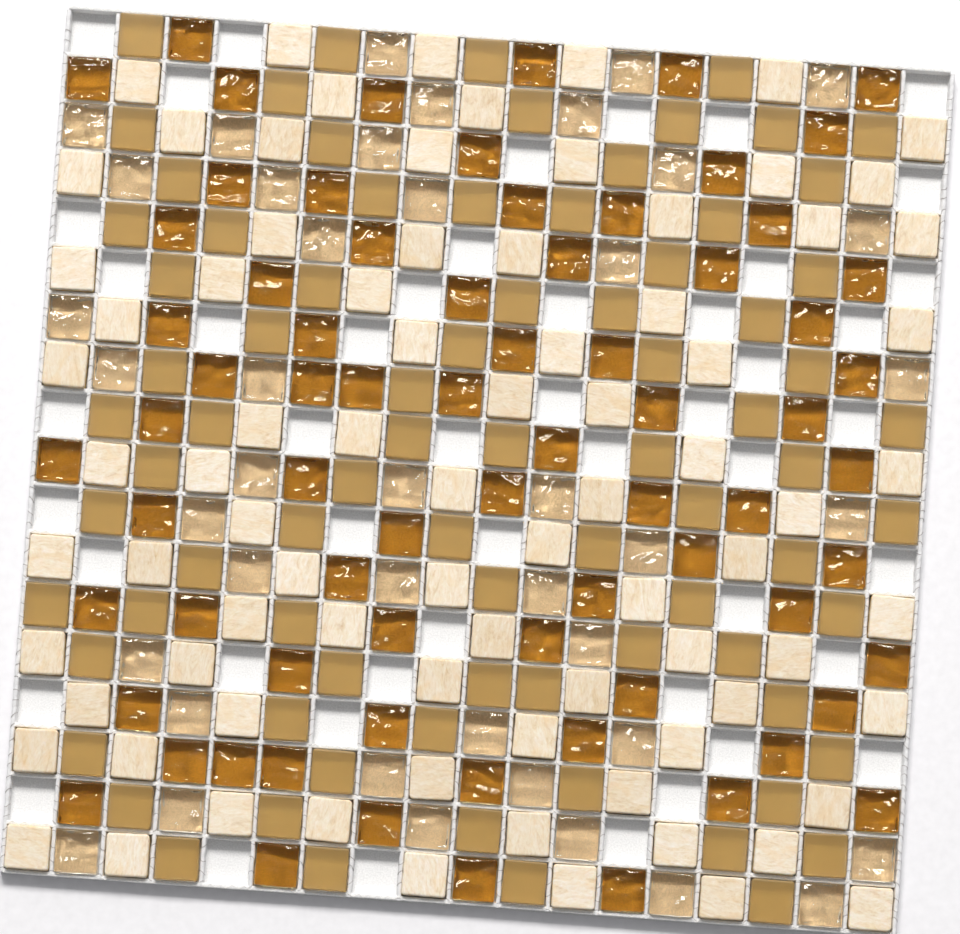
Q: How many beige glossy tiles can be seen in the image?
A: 42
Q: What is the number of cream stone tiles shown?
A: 82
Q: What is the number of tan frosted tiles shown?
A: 80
